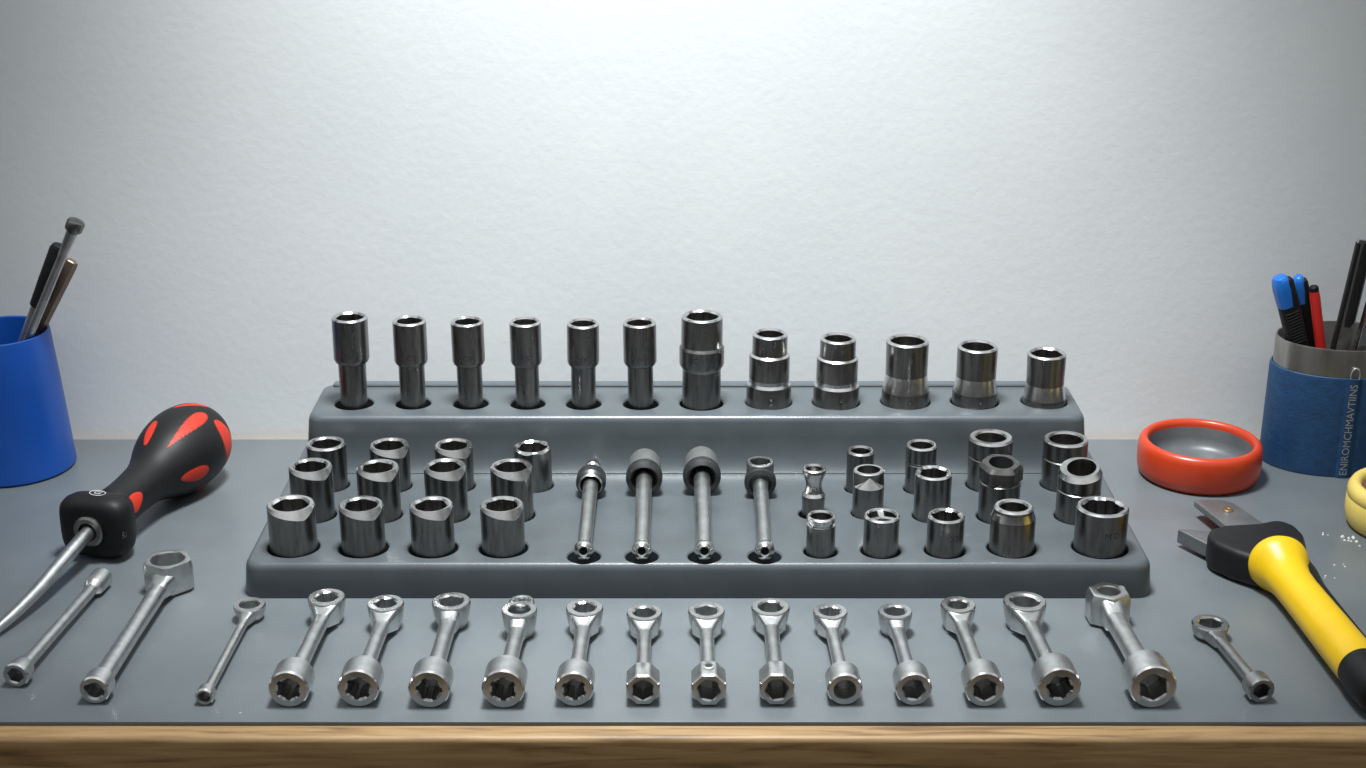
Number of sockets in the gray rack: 38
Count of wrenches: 17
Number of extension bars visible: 4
